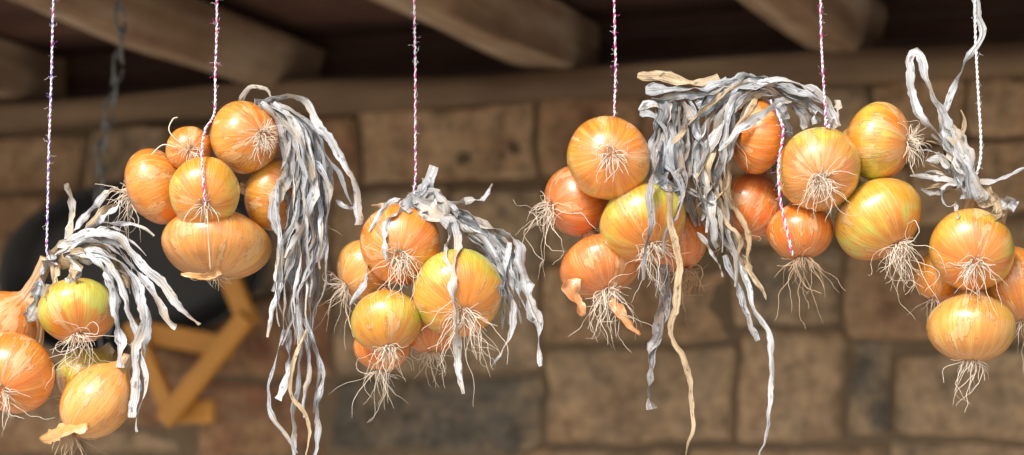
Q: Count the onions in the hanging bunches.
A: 32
